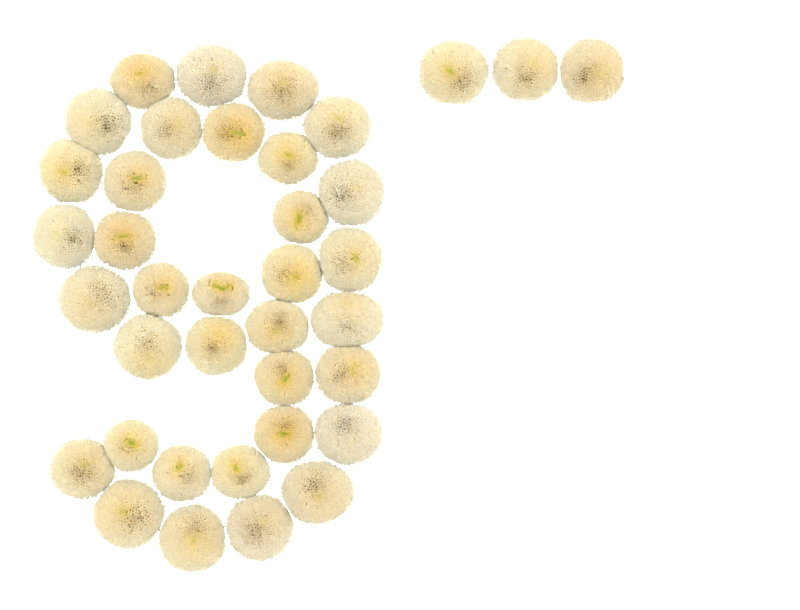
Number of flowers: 38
